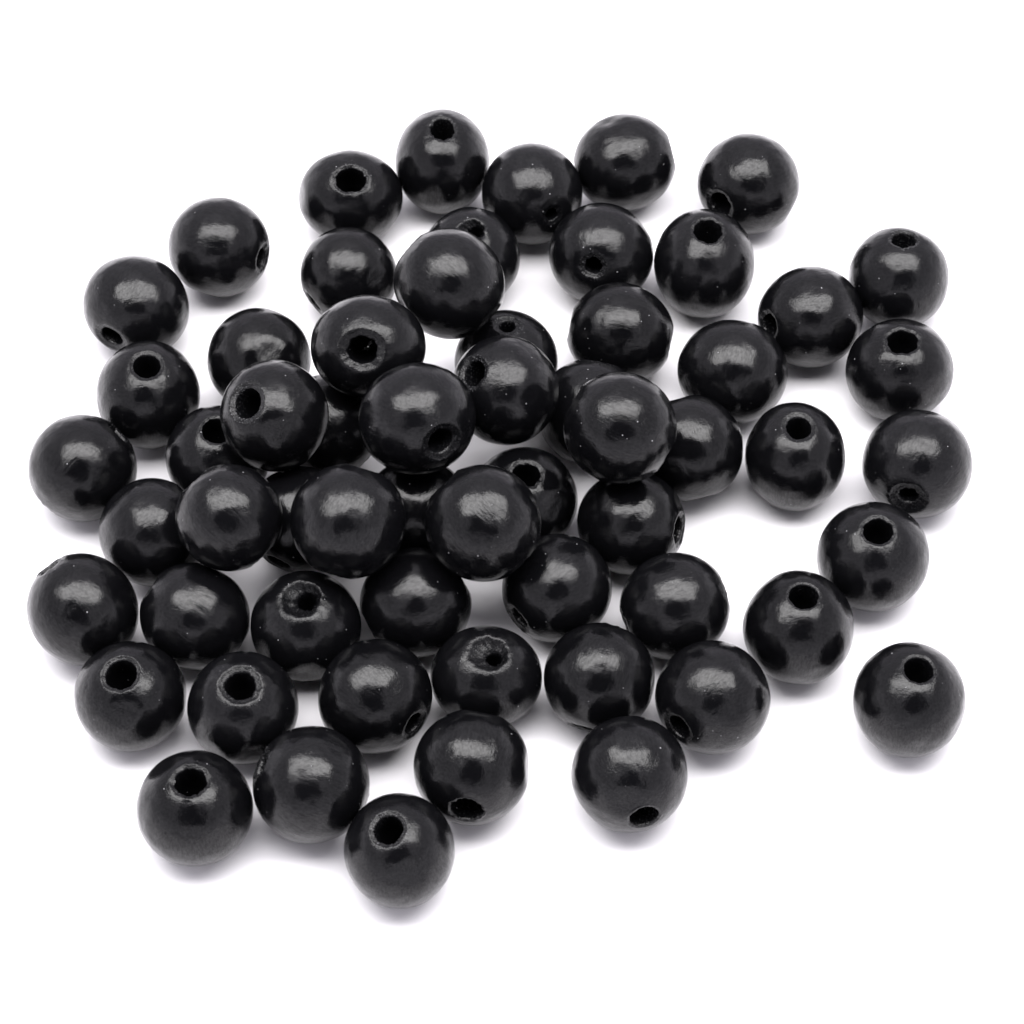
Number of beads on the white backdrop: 60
